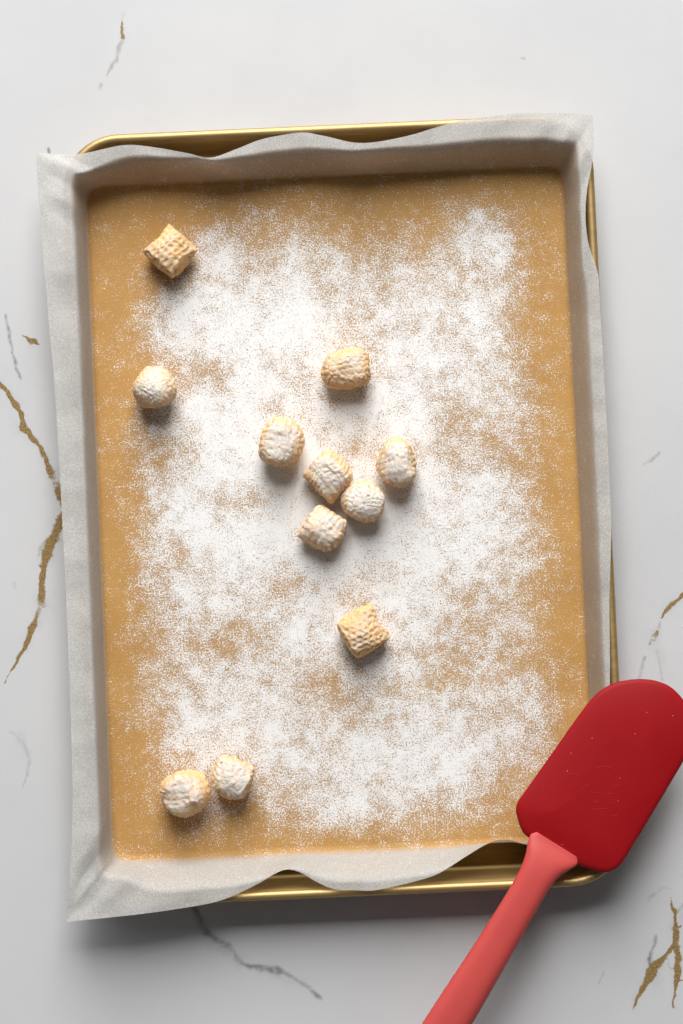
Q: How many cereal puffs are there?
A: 11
